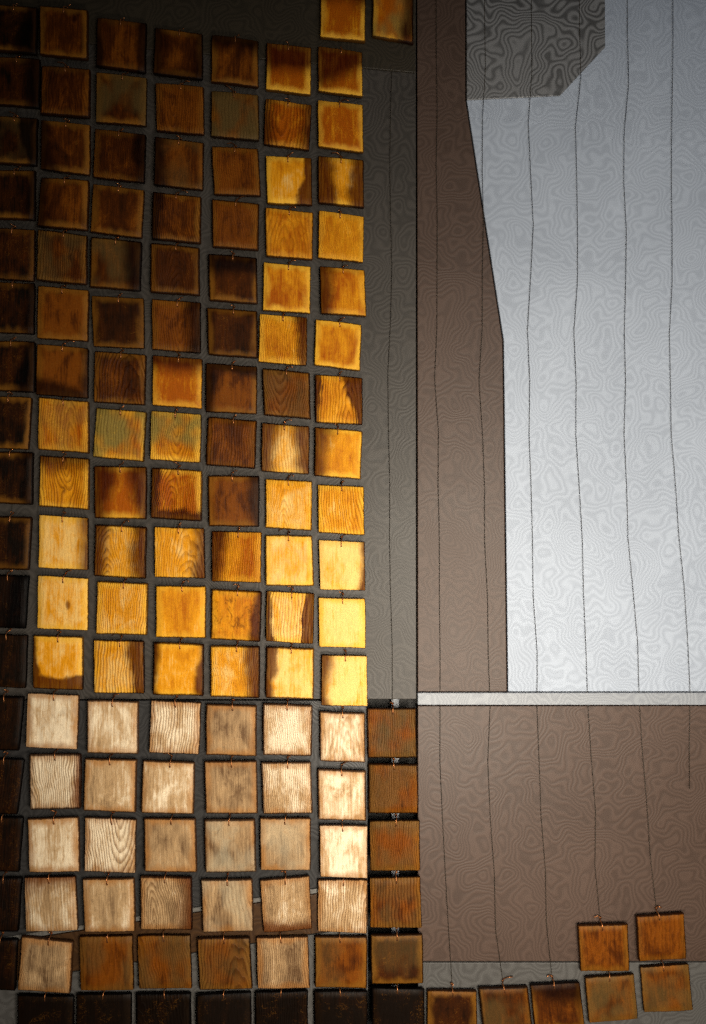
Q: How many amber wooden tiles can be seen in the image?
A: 44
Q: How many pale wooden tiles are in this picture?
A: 26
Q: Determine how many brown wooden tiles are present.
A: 70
